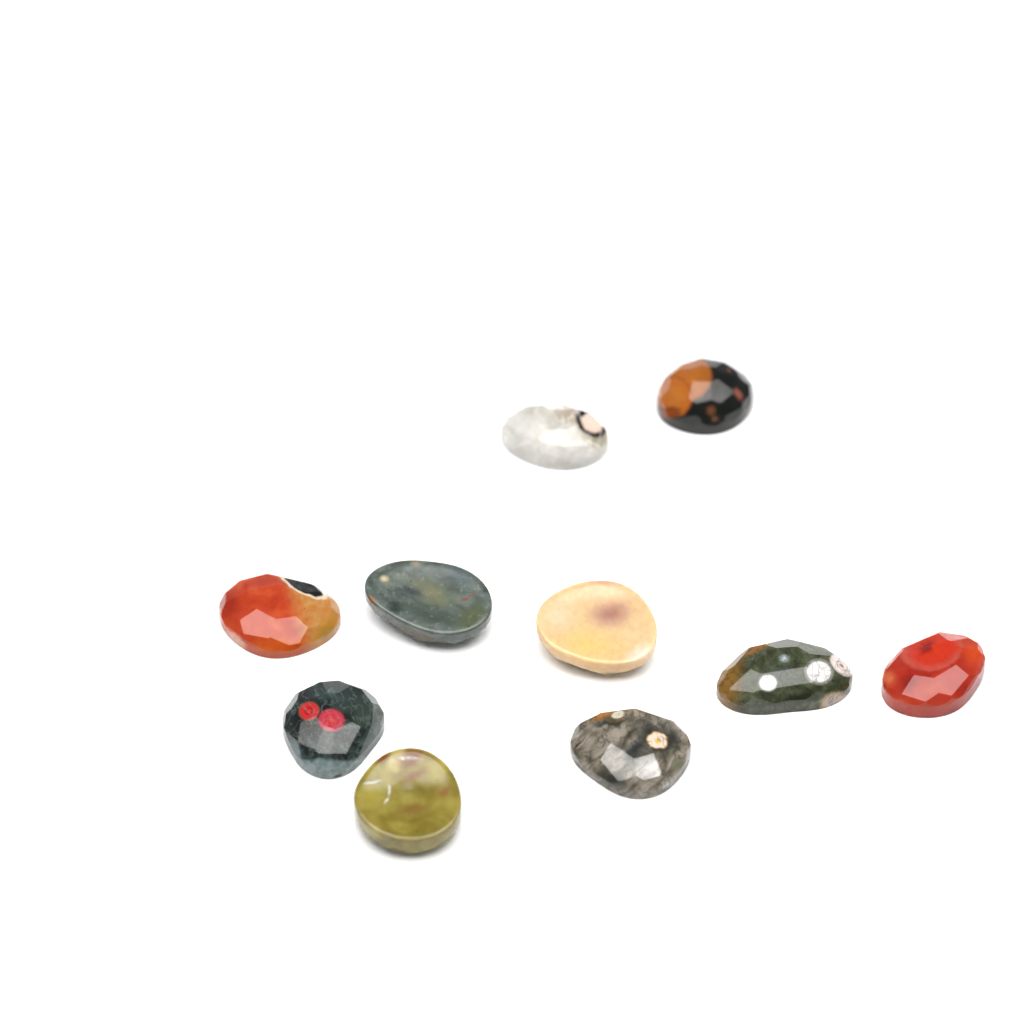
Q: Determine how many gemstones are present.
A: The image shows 10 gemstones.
